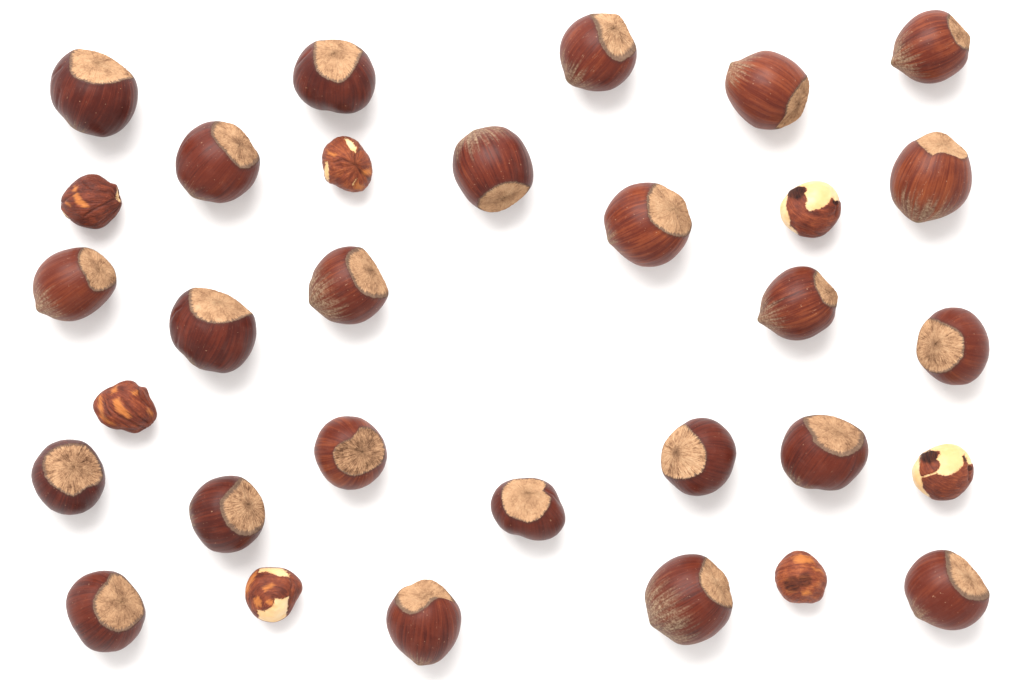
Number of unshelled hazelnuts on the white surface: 24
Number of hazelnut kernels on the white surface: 7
